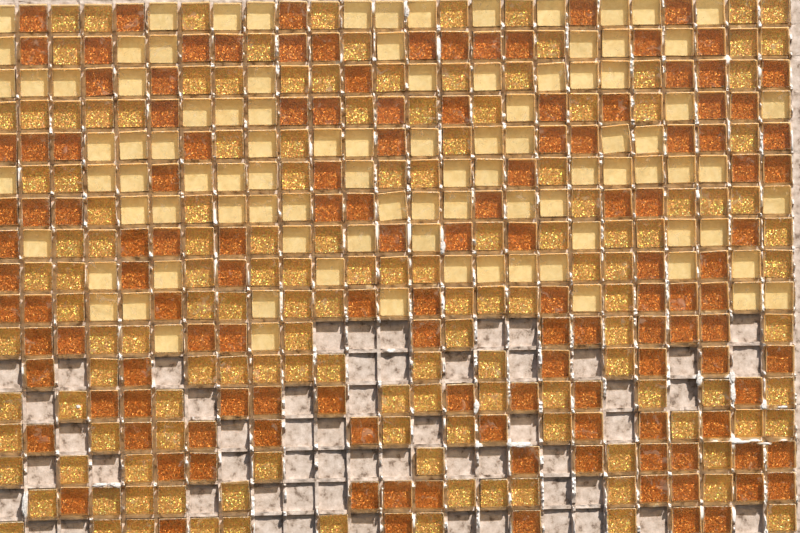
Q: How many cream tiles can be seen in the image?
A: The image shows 96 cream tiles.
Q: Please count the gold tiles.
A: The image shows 140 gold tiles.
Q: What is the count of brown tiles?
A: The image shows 132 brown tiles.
